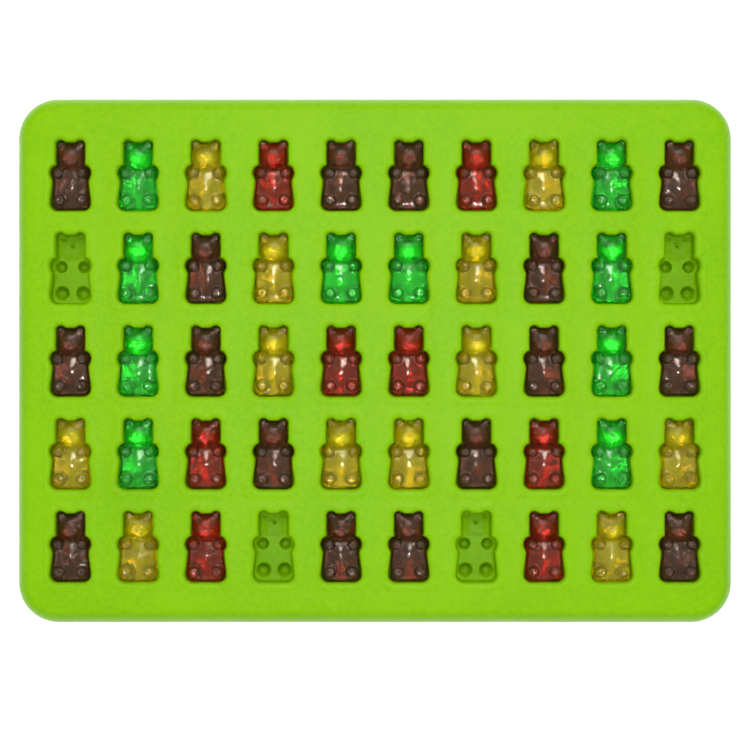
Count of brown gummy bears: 16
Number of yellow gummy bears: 12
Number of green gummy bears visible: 10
